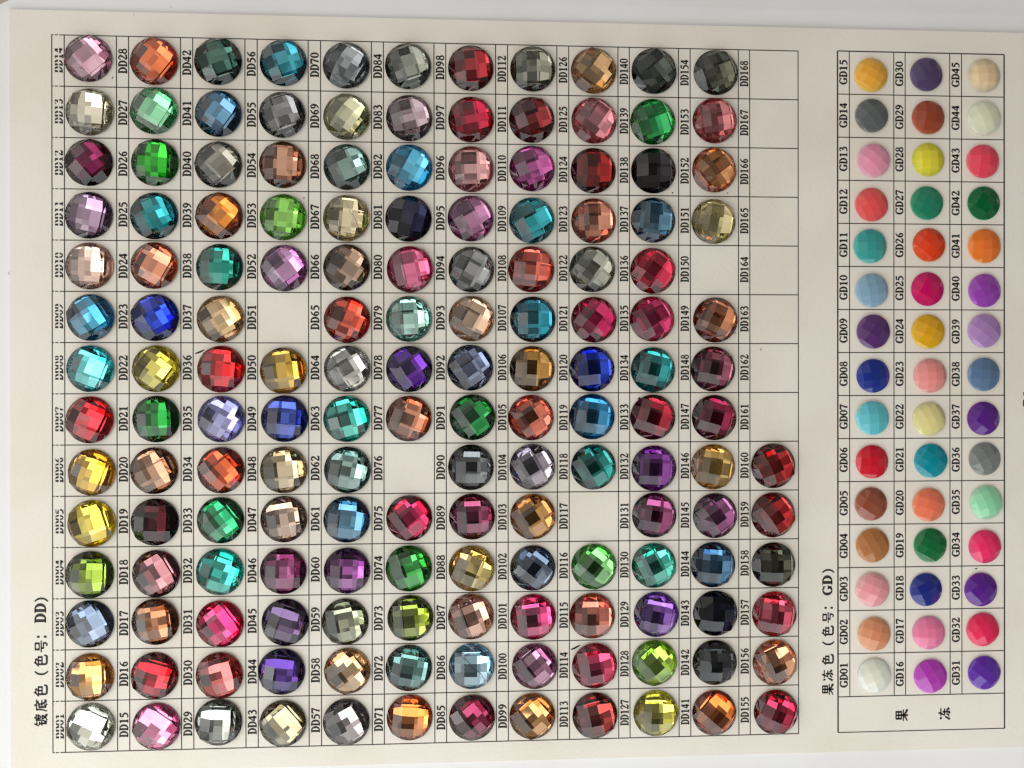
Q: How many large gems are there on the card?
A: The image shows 156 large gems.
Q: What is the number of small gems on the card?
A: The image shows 45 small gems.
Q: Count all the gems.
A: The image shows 201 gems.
